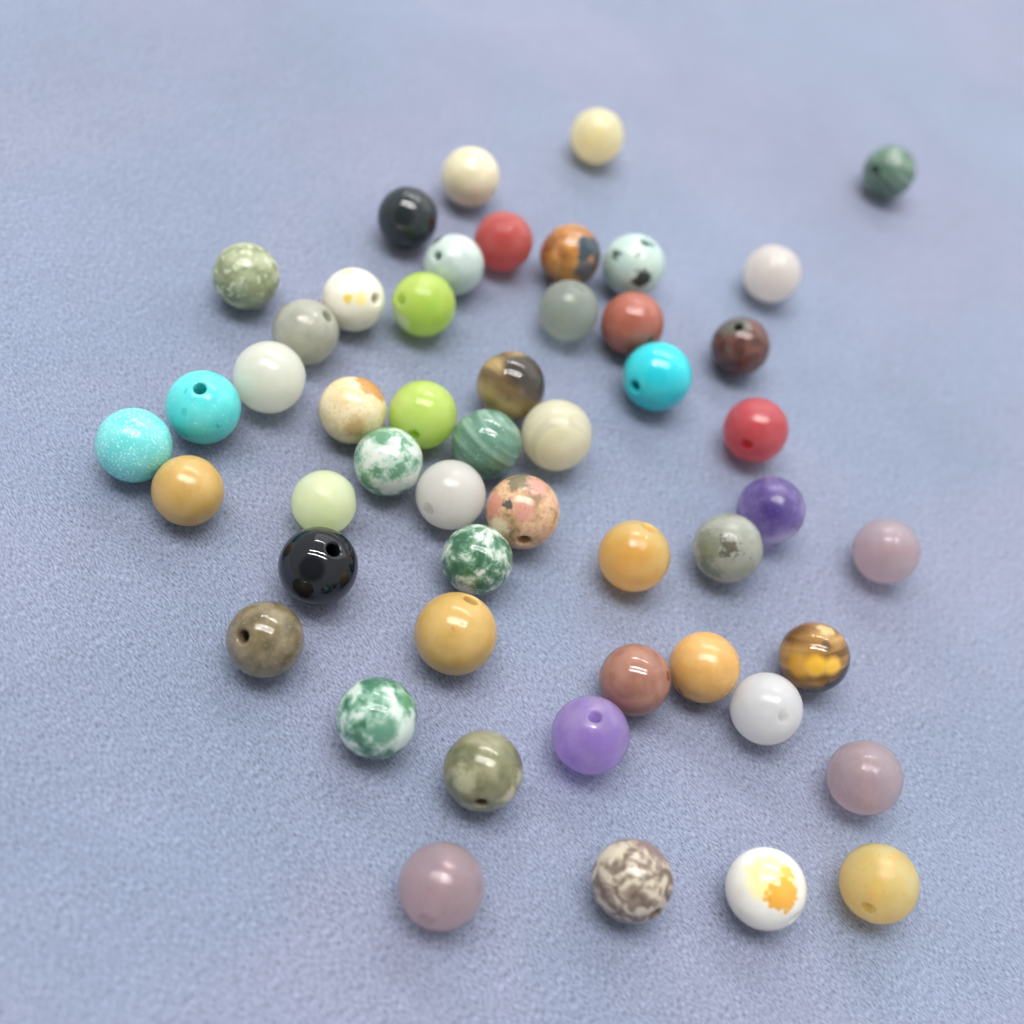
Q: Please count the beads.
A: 51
